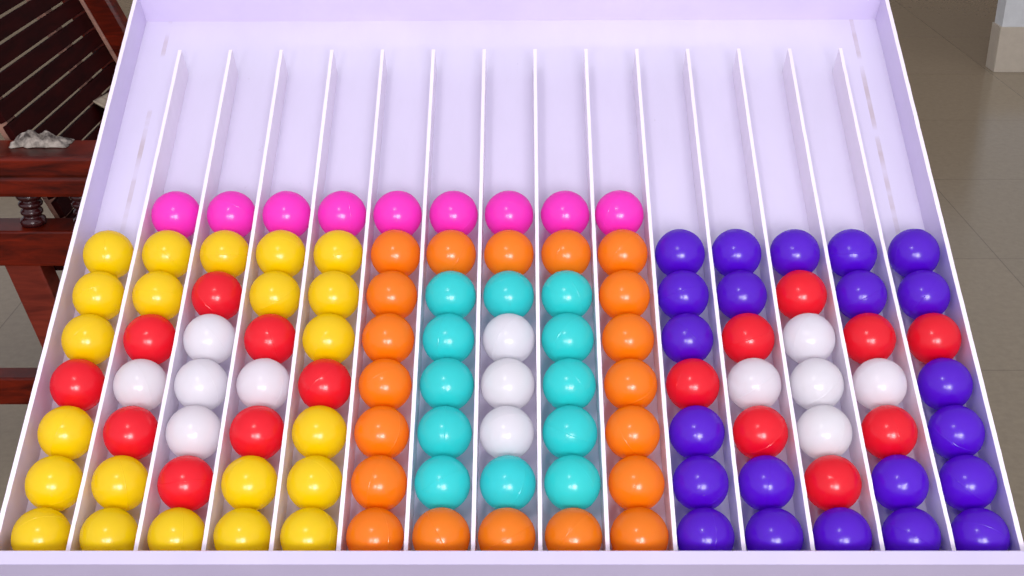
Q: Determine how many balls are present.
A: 114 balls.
